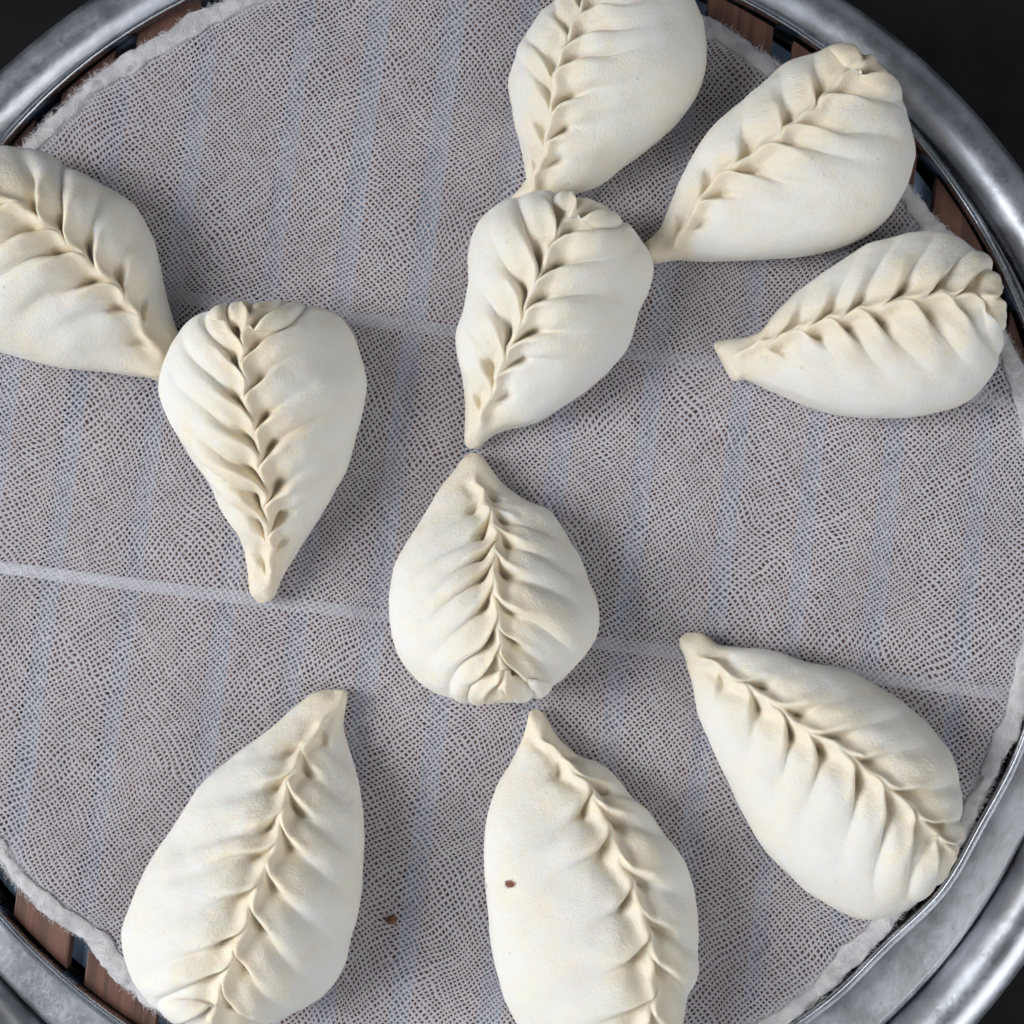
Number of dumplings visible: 10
